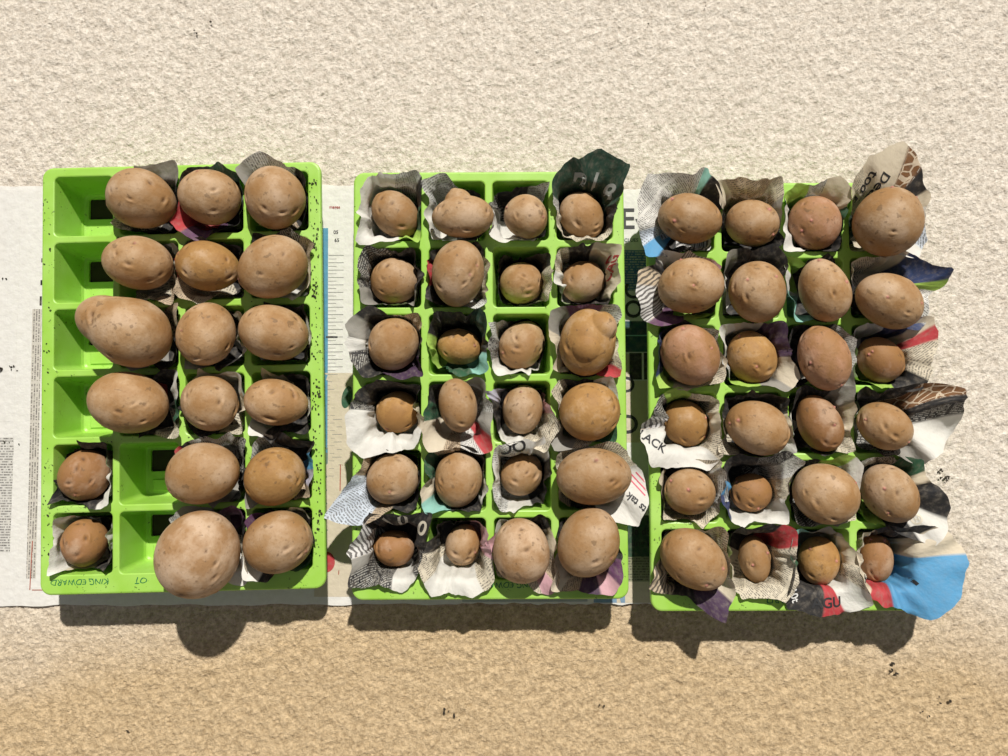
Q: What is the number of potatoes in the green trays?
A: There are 66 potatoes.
